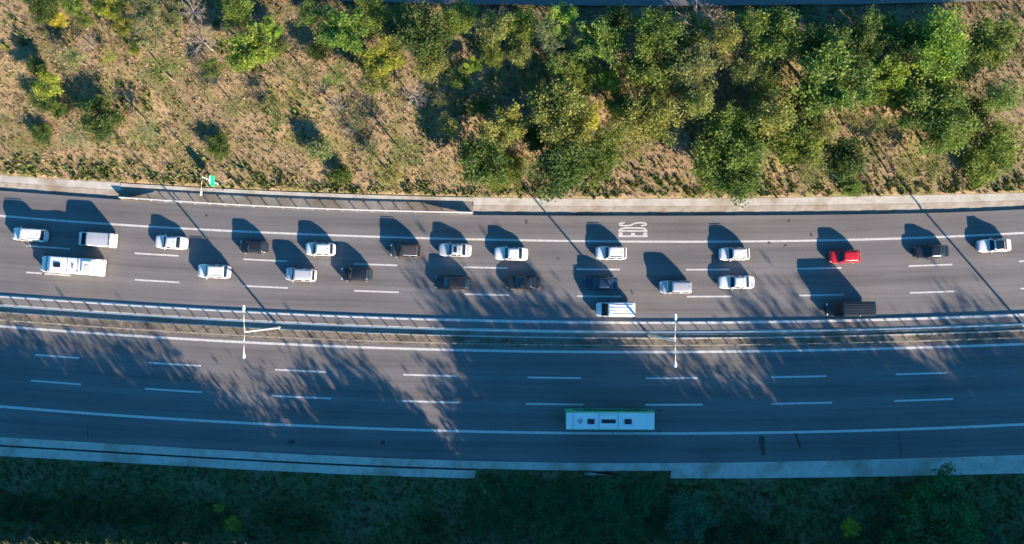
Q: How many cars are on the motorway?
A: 20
